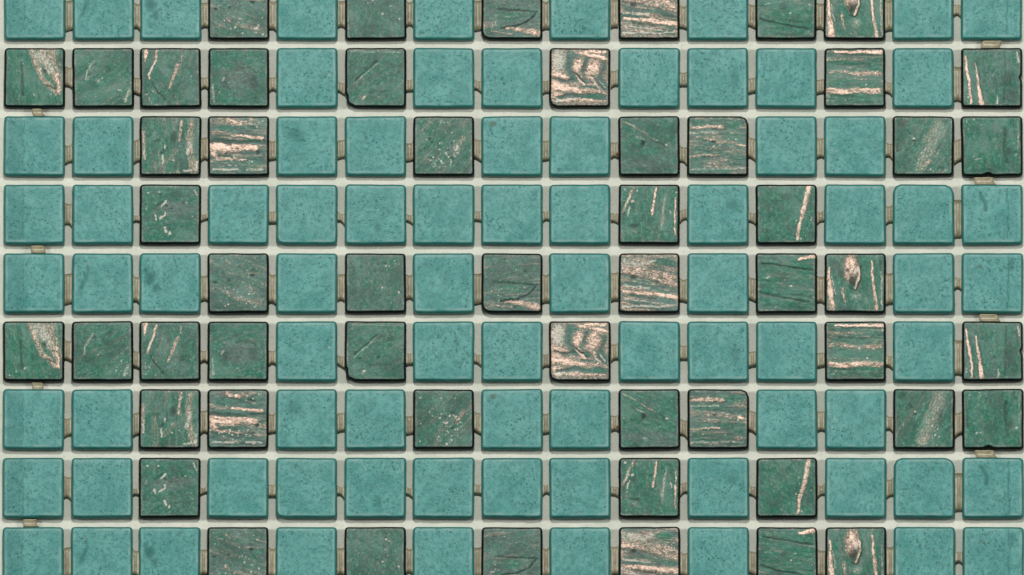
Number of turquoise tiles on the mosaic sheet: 81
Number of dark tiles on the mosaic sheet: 54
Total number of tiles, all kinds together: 135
